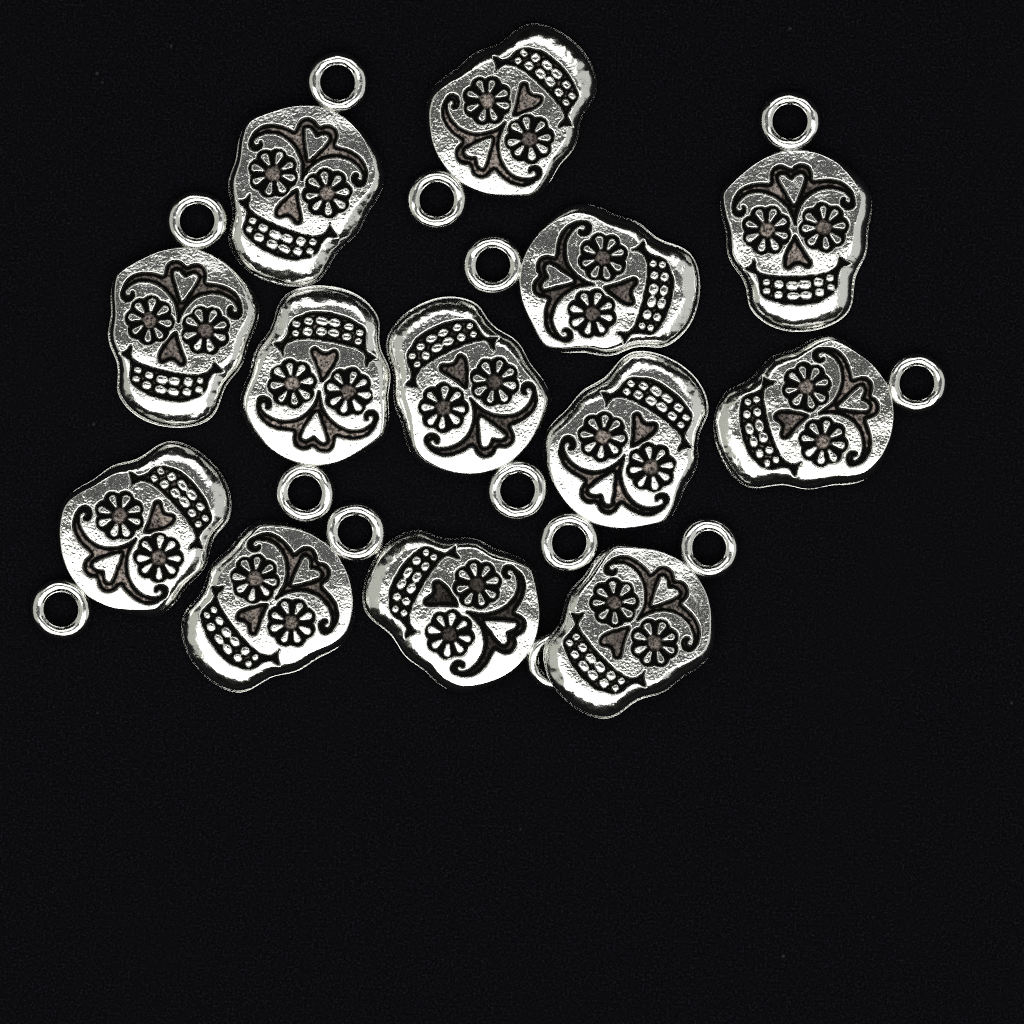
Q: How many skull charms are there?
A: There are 13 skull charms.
